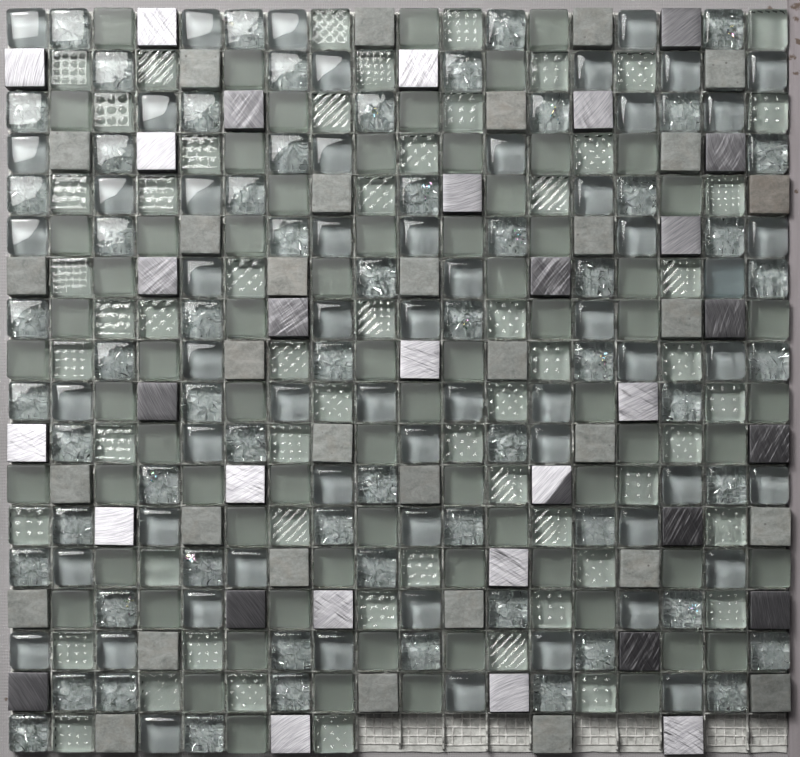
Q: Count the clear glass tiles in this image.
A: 178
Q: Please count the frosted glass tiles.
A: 74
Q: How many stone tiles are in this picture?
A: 32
